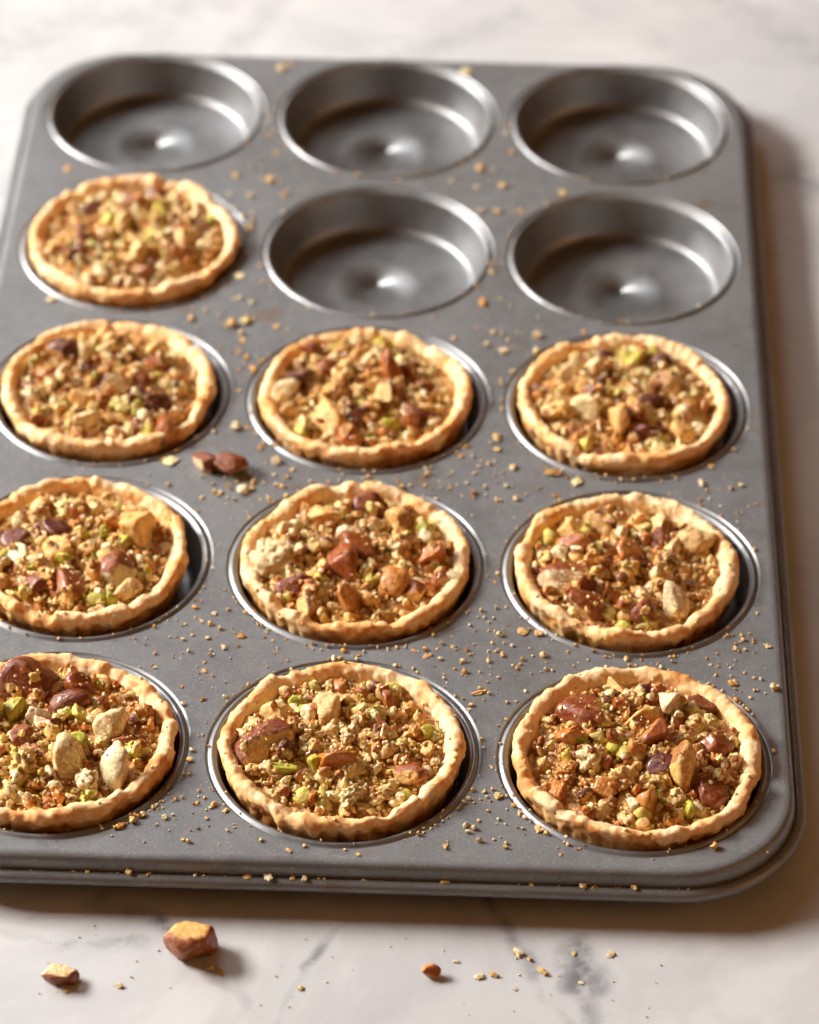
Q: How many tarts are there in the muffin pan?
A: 10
